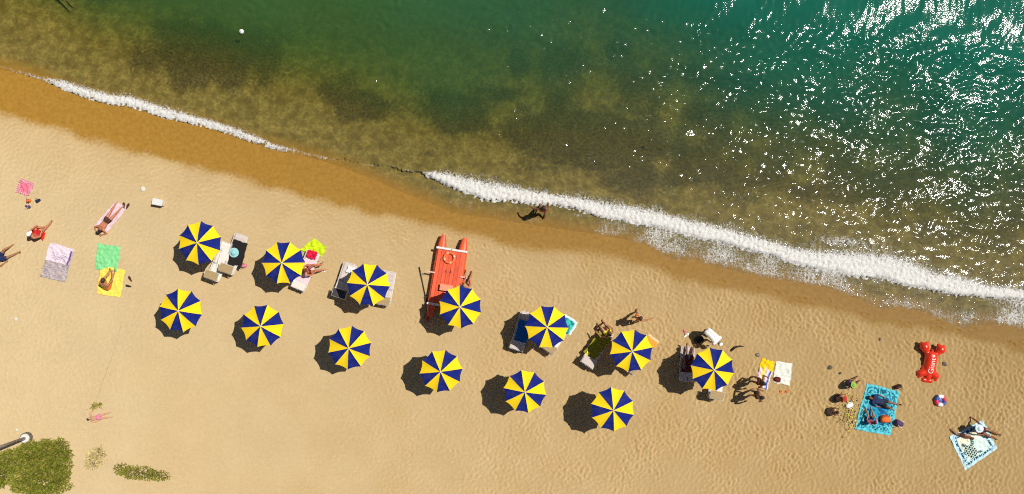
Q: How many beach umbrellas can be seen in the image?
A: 13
